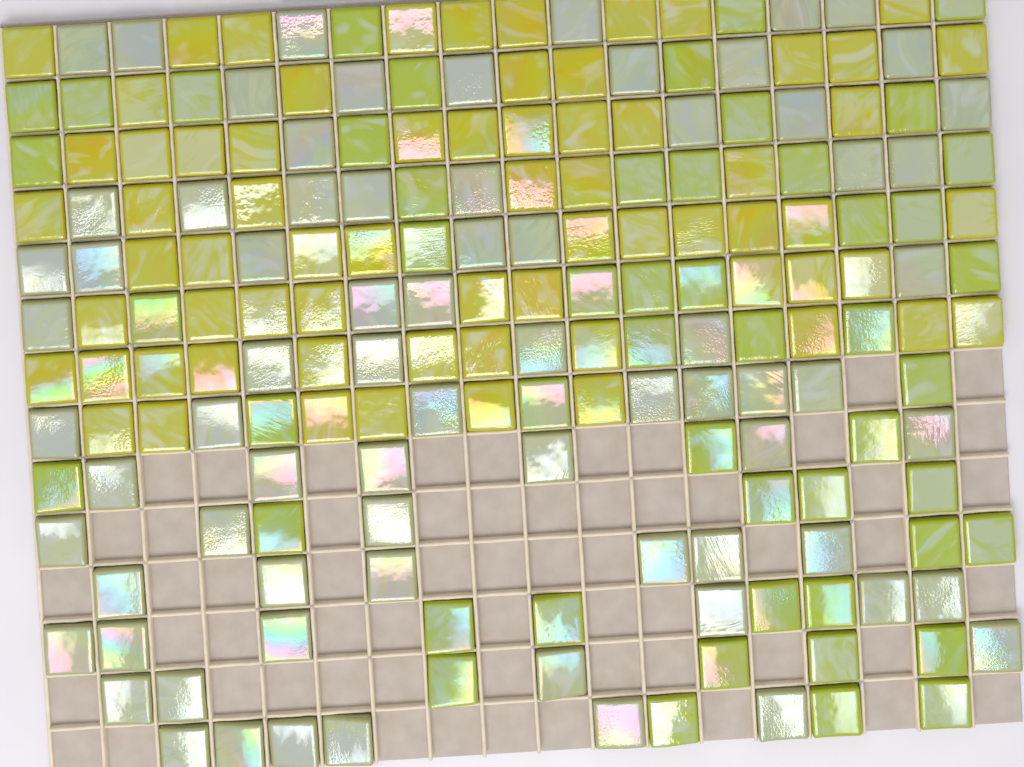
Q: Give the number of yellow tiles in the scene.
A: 68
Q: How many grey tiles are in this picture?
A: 74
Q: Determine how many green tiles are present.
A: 51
